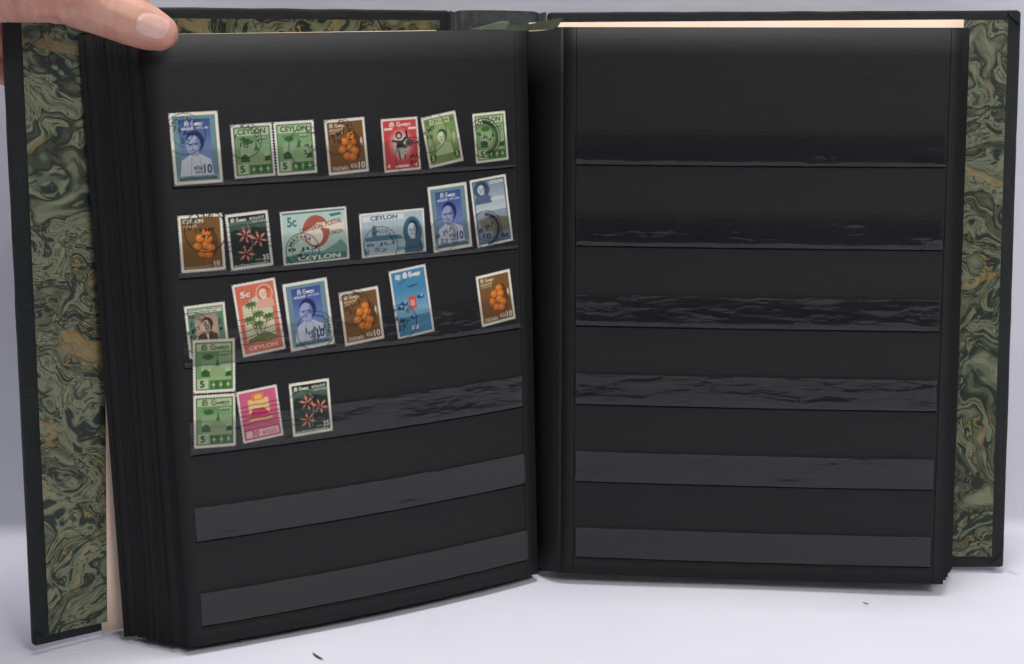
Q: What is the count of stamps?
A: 23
